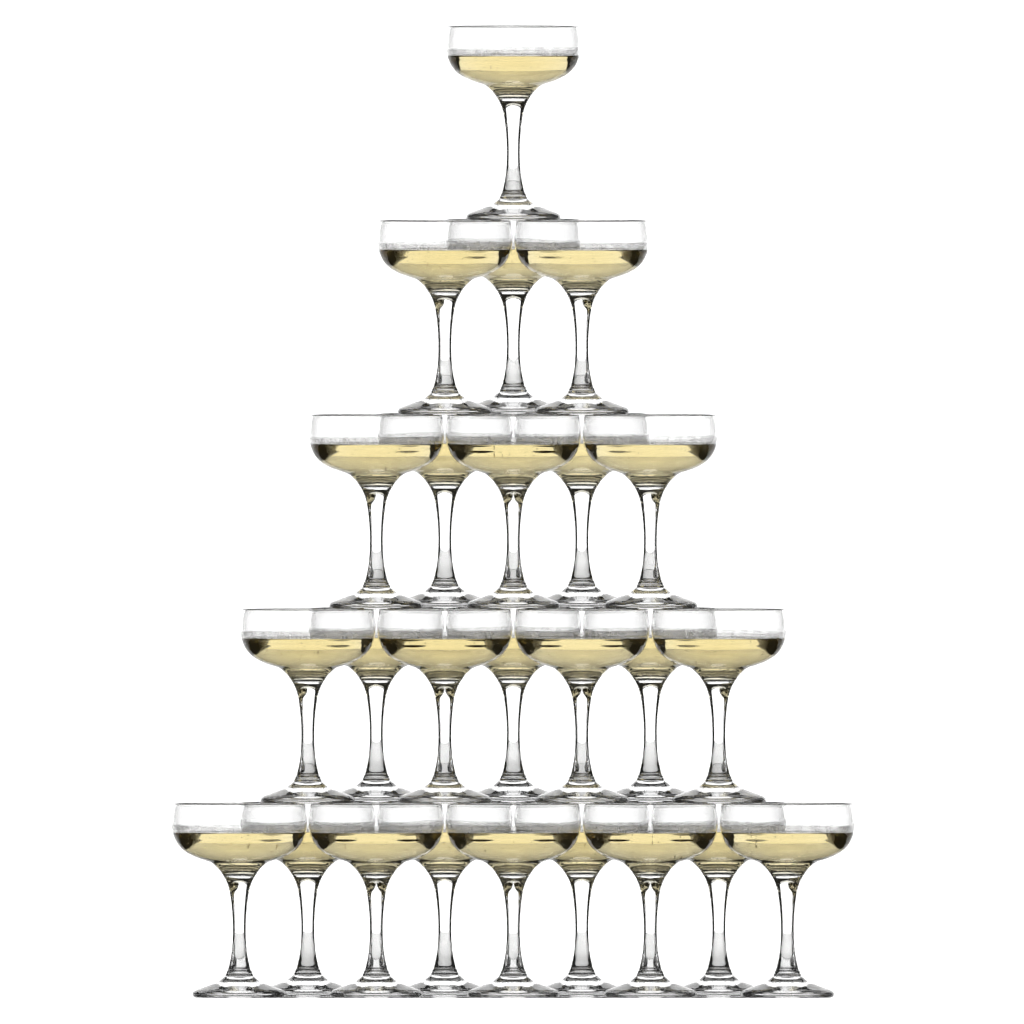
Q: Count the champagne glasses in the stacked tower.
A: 25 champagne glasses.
